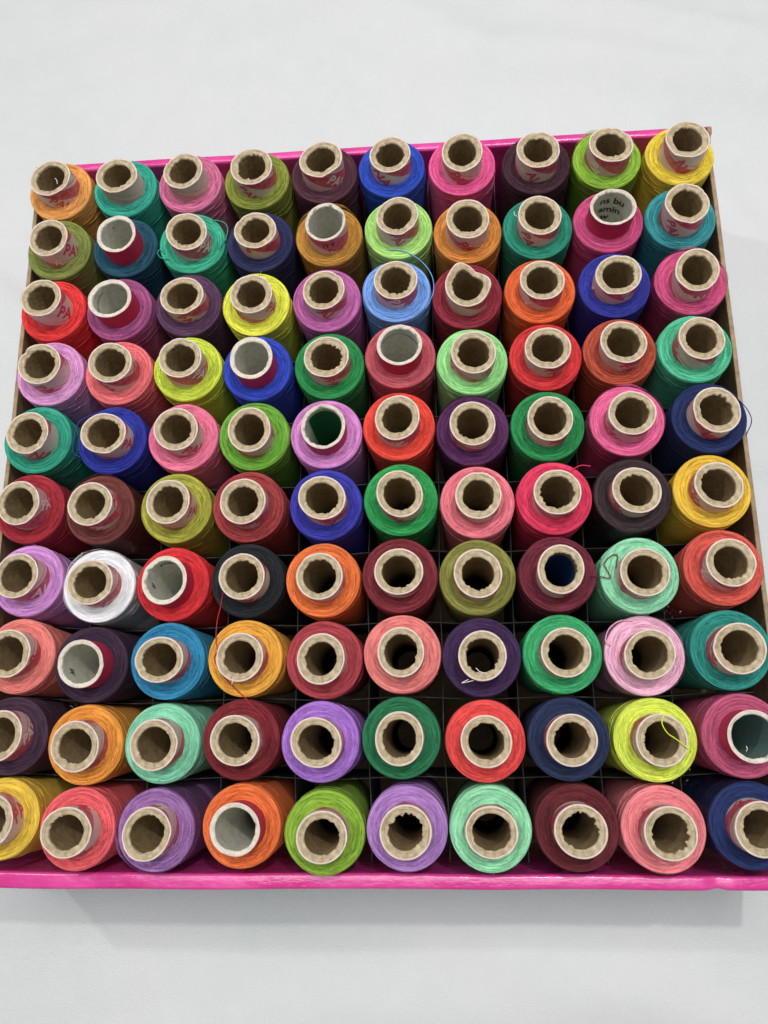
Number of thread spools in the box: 100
